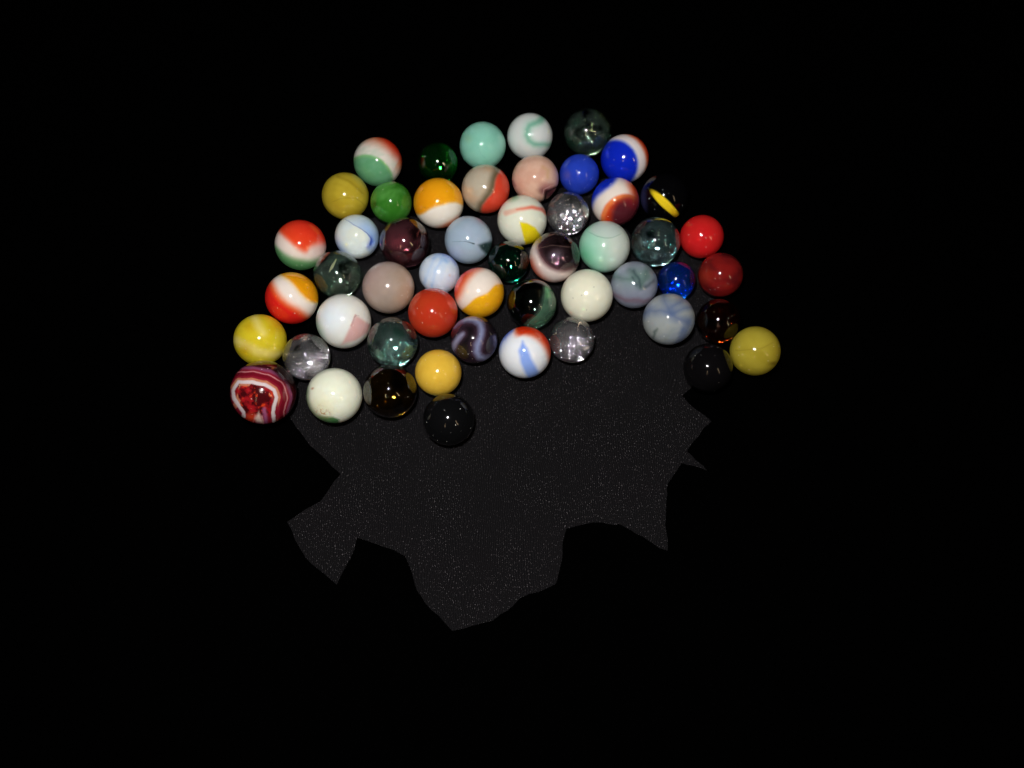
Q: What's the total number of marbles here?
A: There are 52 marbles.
